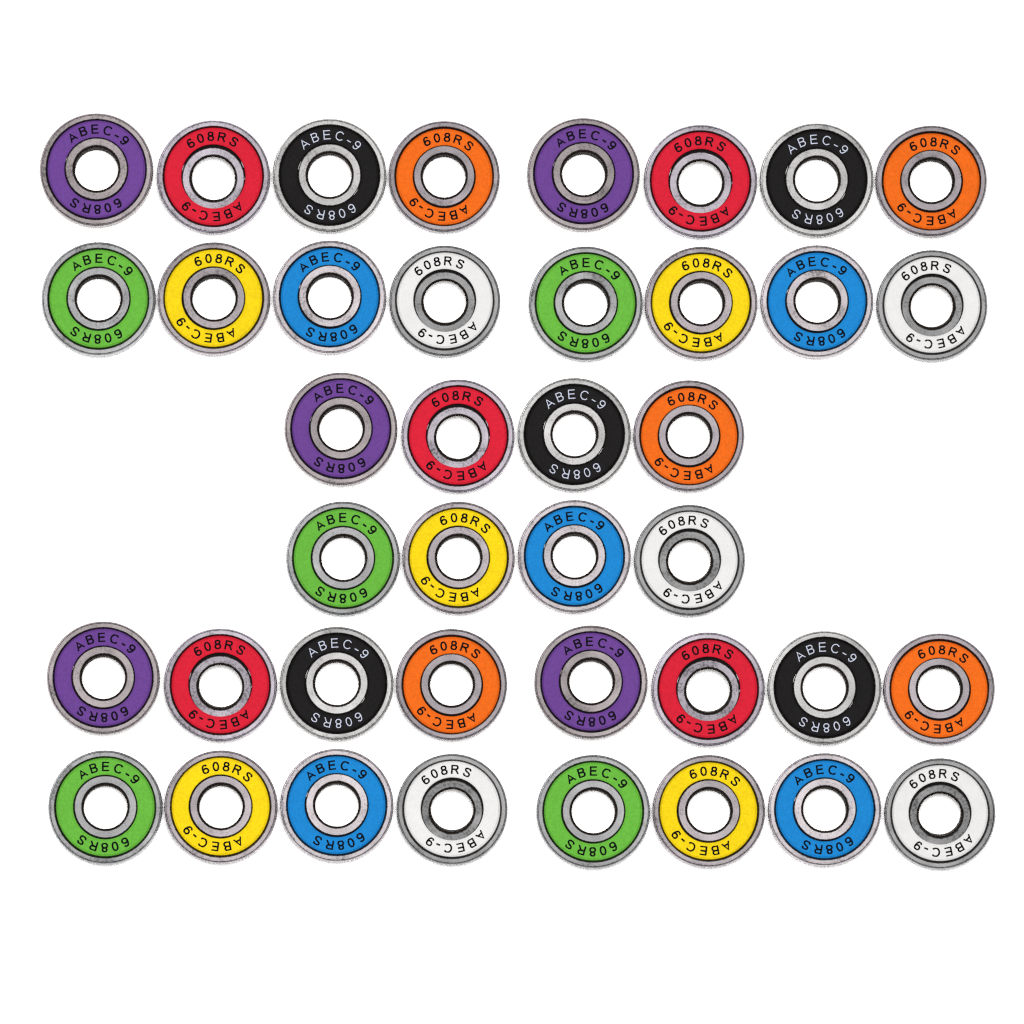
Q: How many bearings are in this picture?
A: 40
